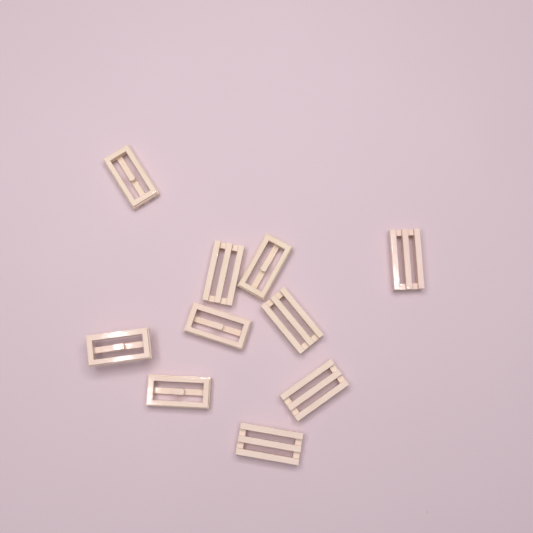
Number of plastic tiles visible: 10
